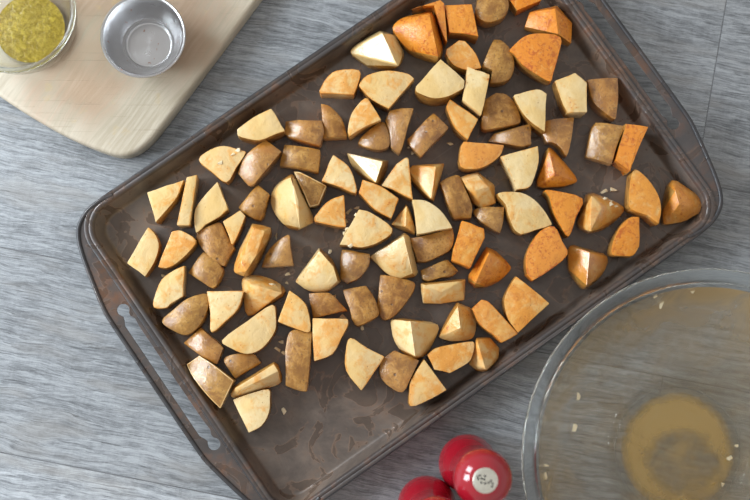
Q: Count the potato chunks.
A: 102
